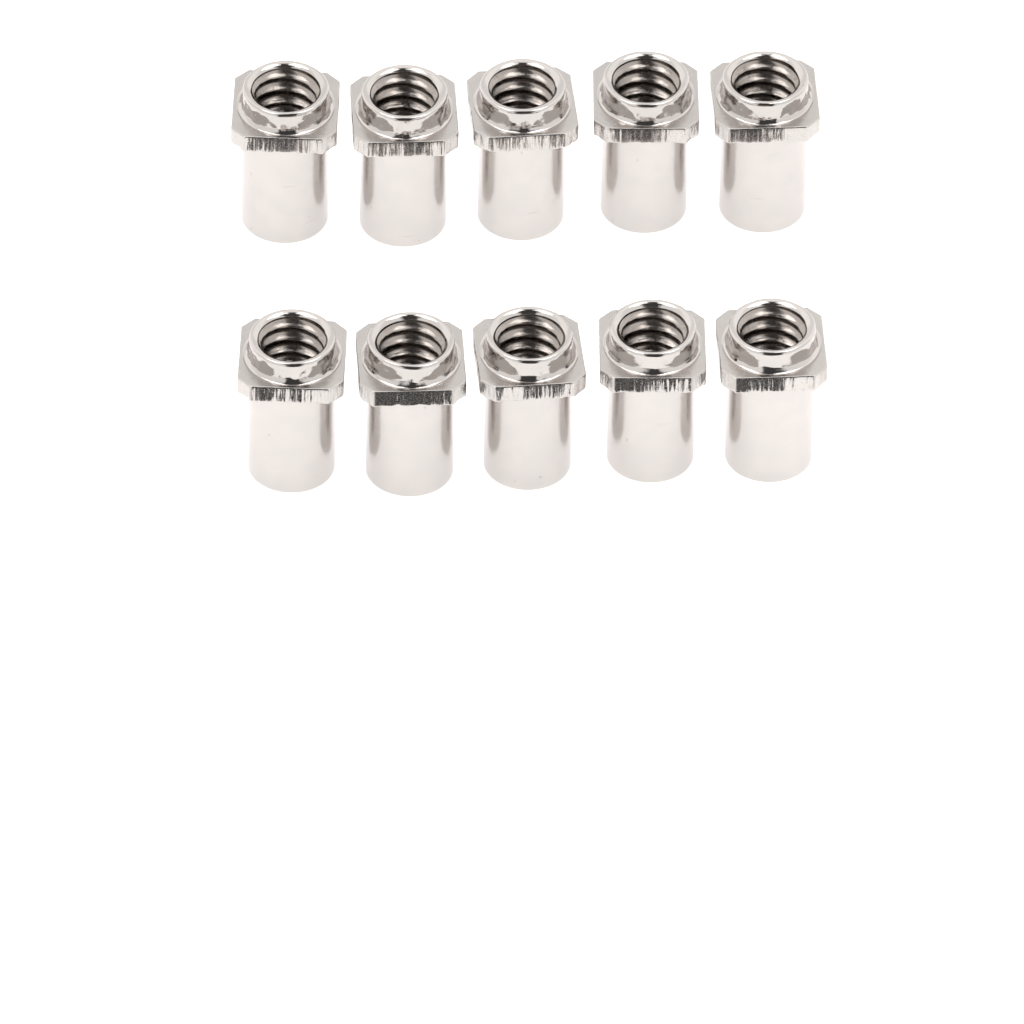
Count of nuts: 10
